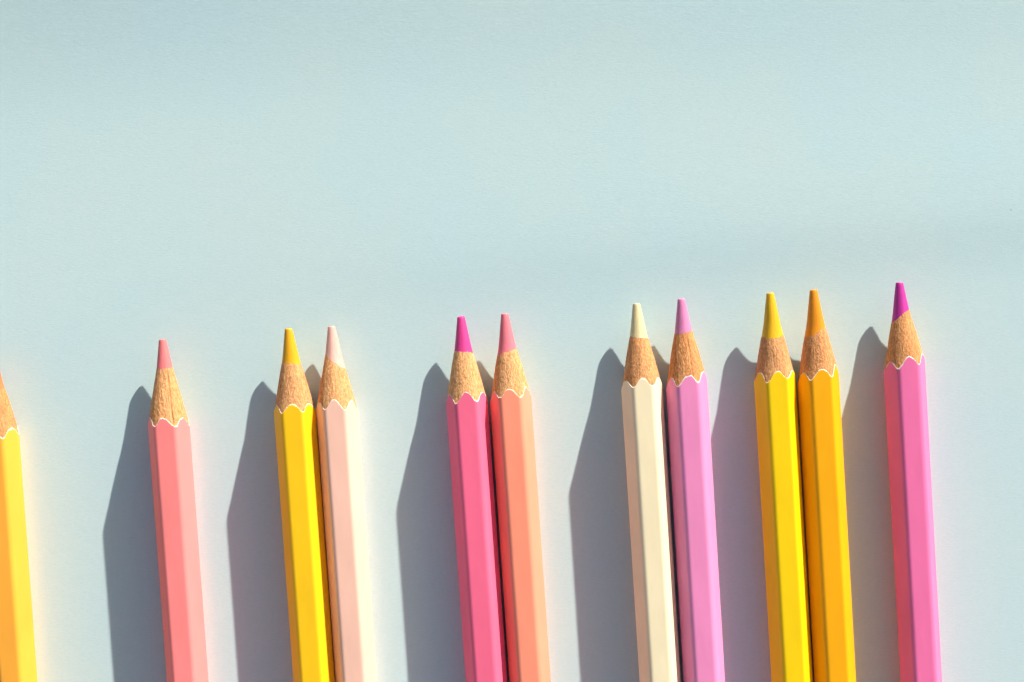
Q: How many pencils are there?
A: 11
